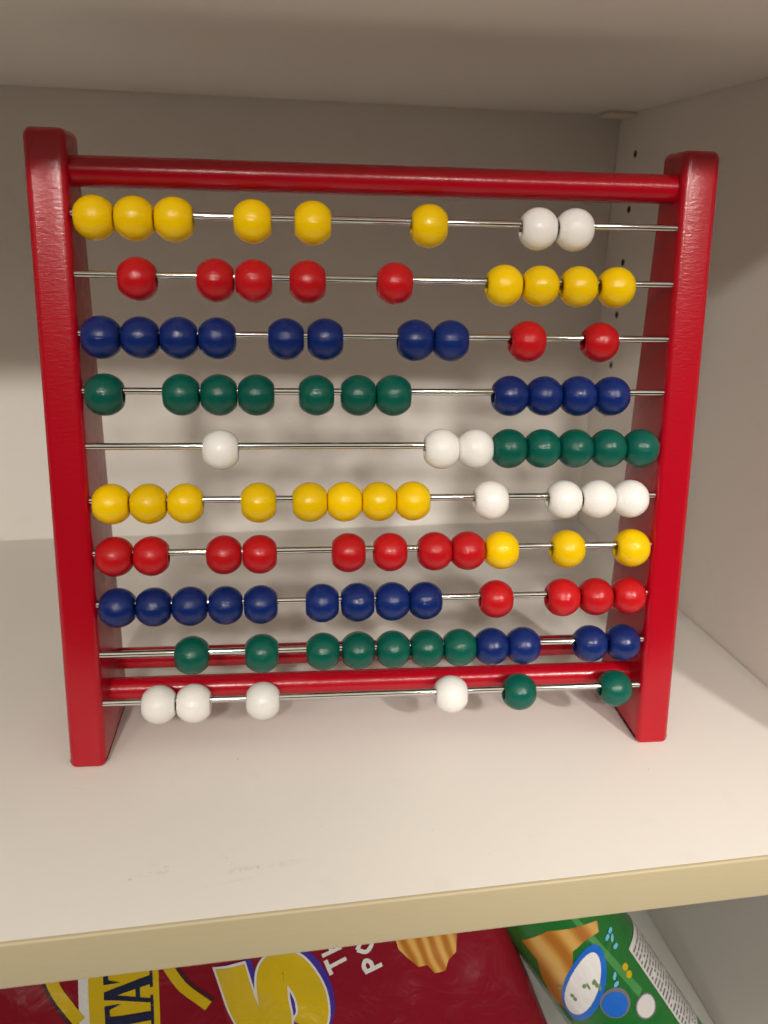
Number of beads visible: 99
